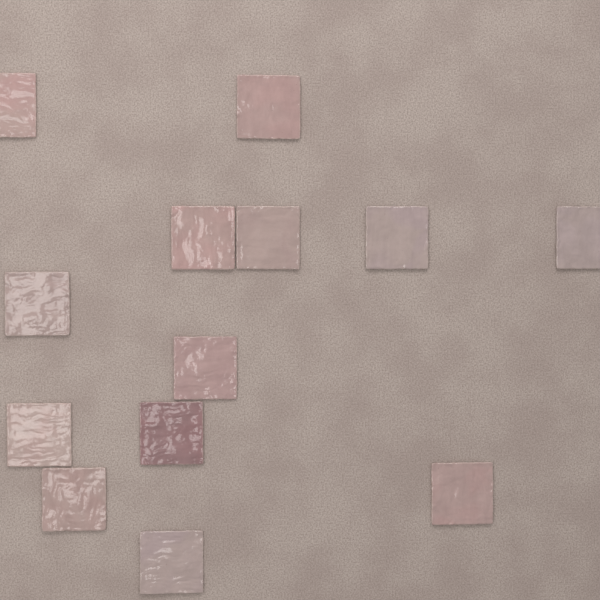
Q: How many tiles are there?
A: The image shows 13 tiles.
